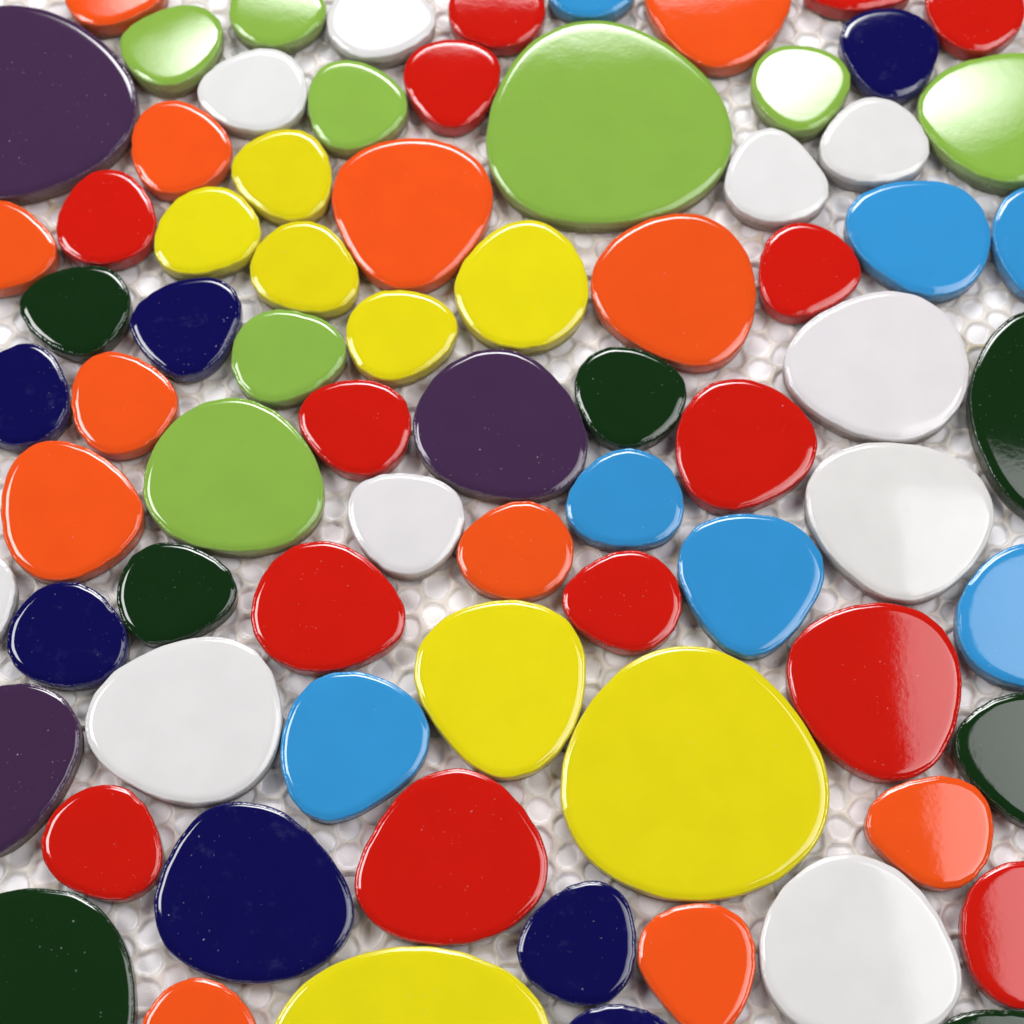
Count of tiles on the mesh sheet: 76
